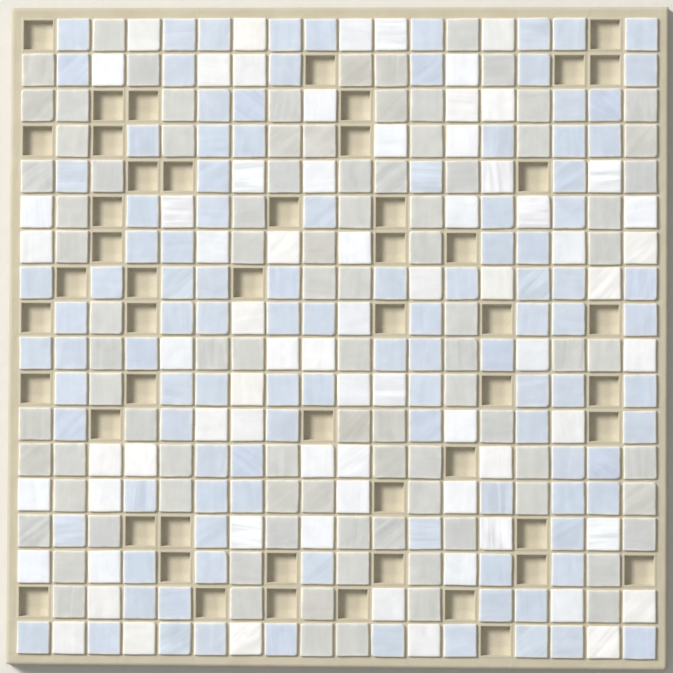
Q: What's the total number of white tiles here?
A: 71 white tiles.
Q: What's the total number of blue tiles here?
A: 111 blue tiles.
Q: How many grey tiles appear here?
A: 91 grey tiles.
